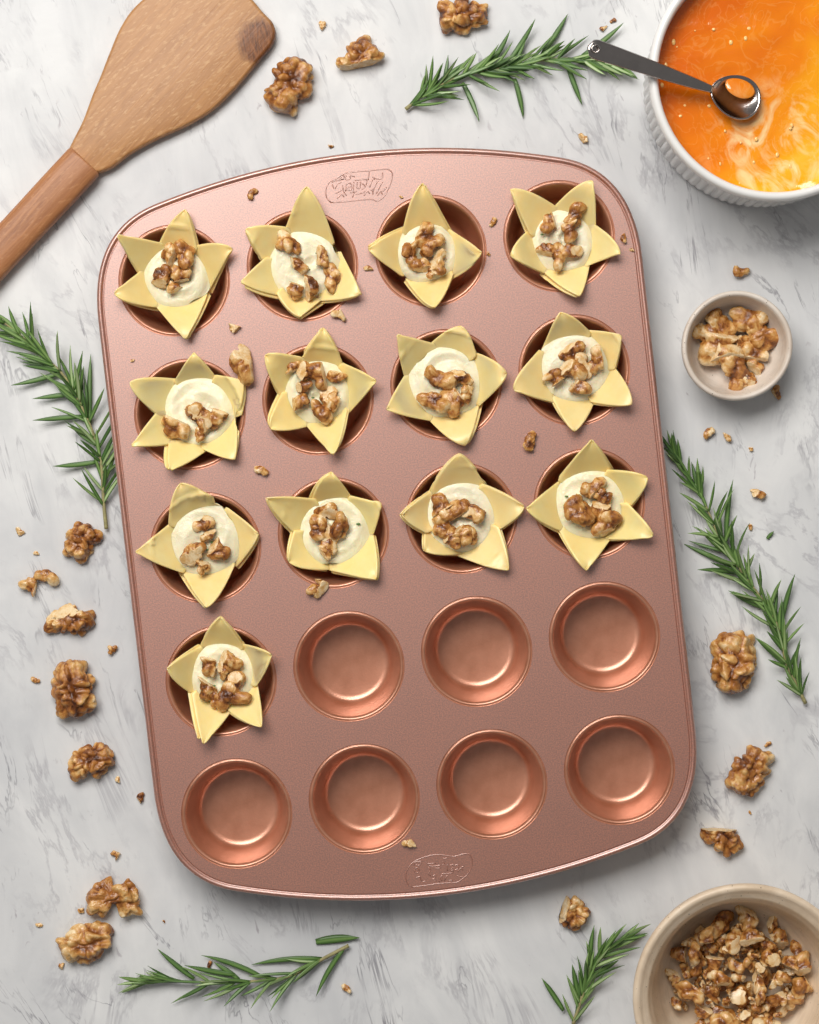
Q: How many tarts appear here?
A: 13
